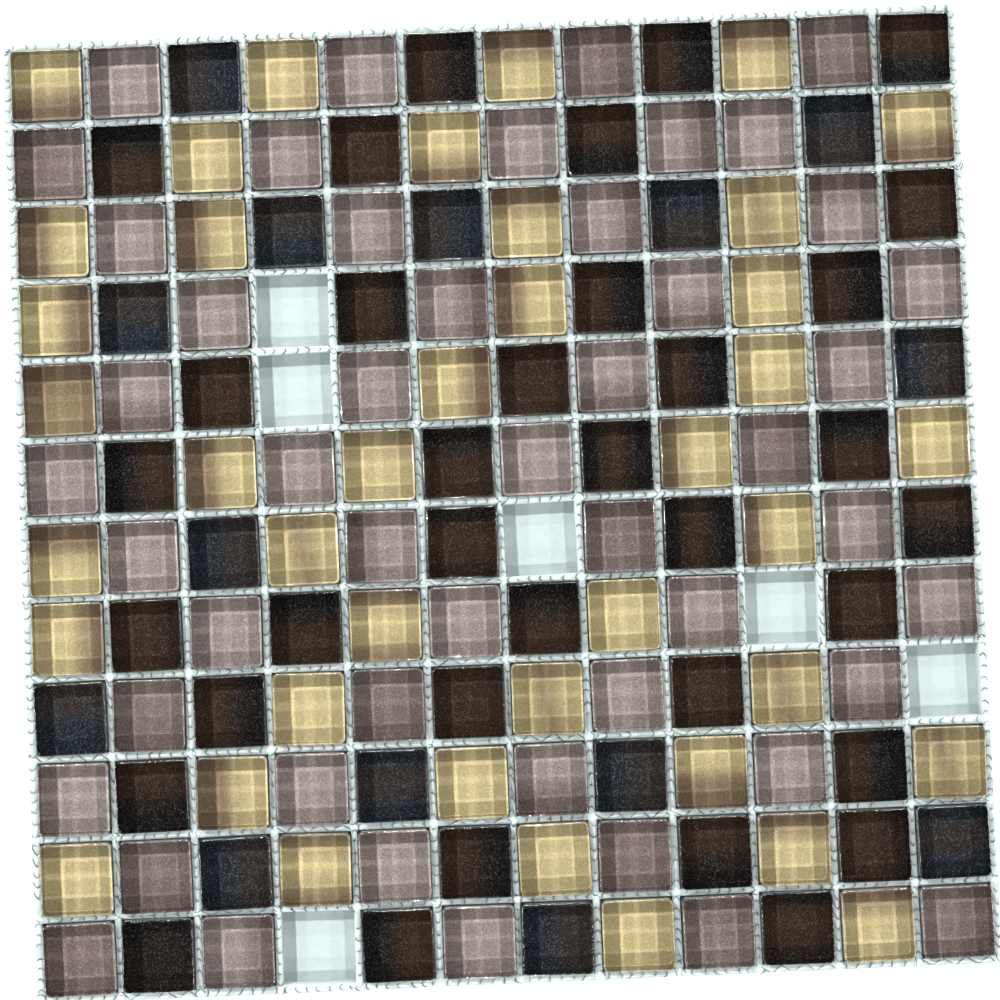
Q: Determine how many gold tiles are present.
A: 40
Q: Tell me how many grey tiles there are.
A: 49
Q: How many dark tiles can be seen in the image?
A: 49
